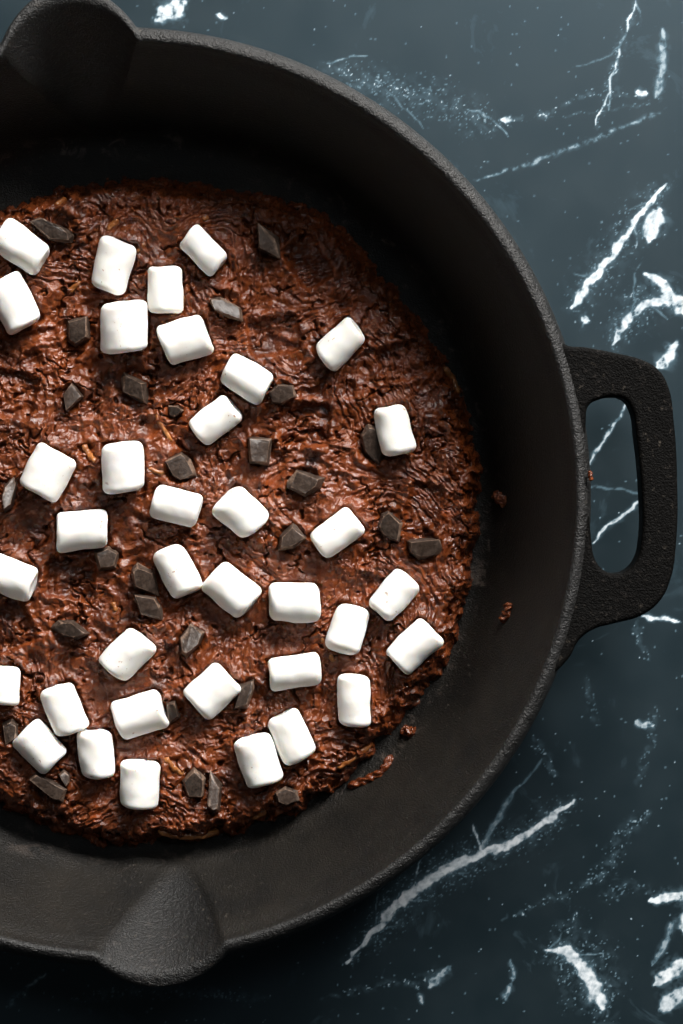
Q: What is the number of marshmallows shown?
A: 36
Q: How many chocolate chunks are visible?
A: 29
